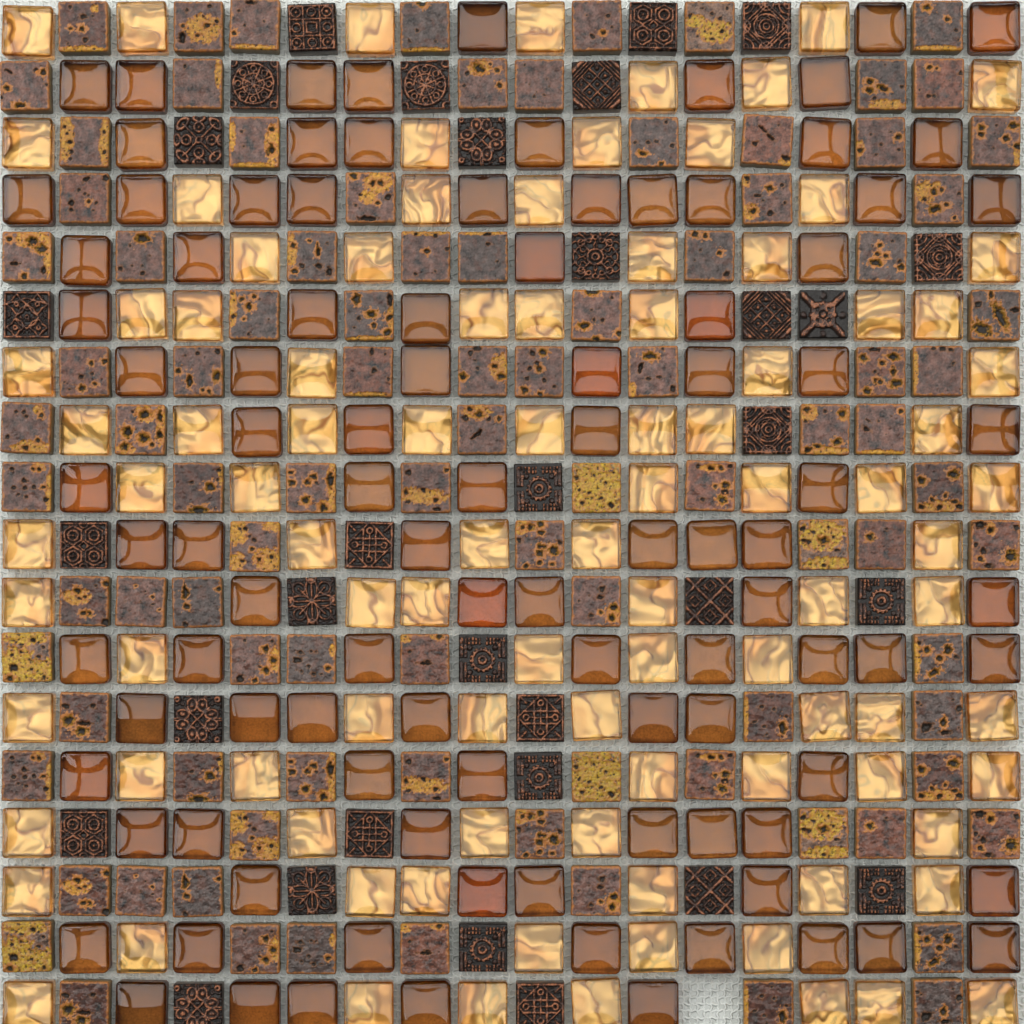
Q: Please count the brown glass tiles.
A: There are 100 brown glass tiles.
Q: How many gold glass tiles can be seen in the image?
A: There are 96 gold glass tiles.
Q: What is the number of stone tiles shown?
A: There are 95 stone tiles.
